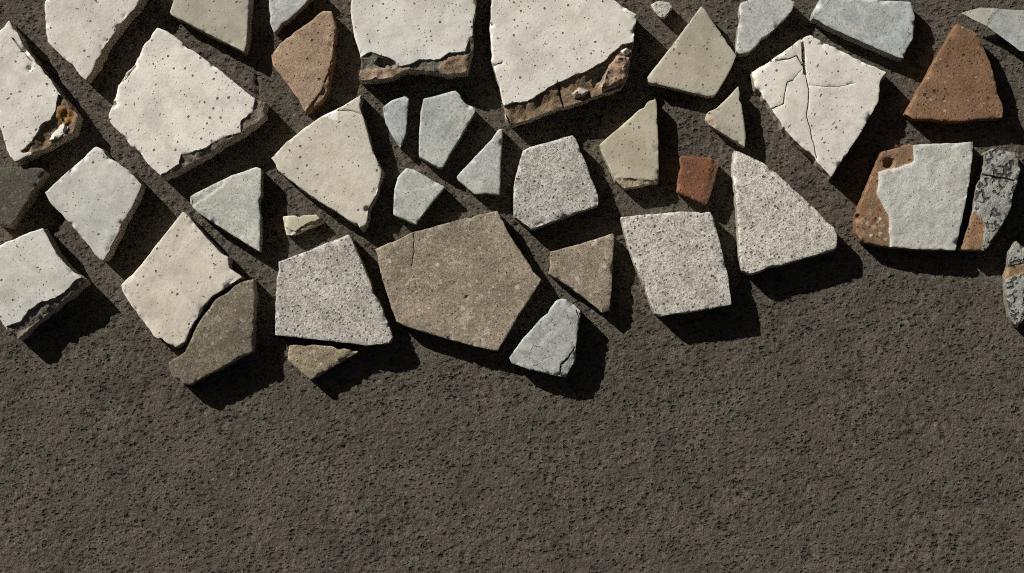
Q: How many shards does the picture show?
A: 41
